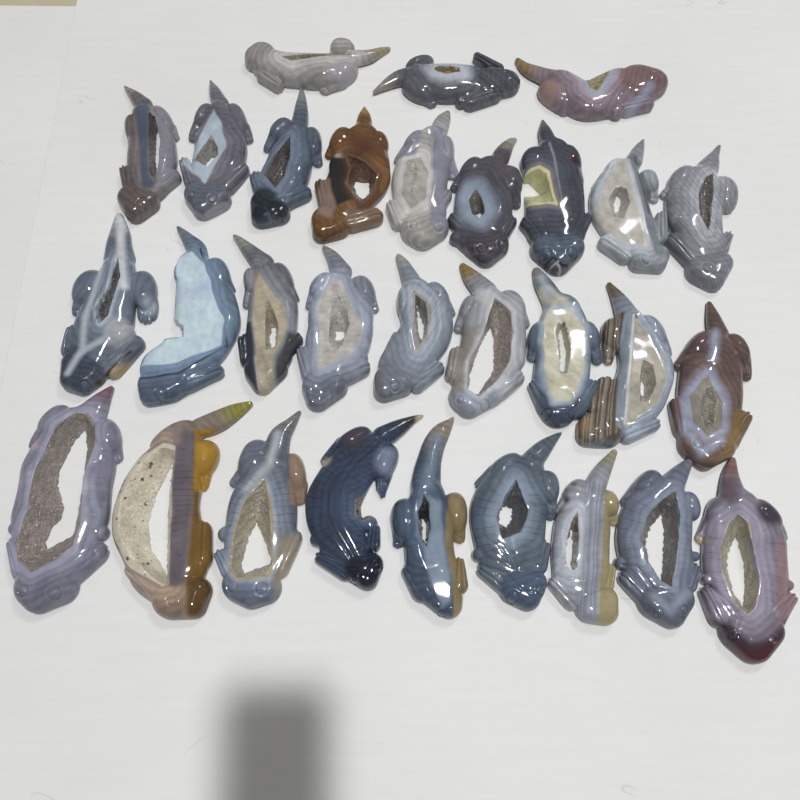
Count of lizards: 30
